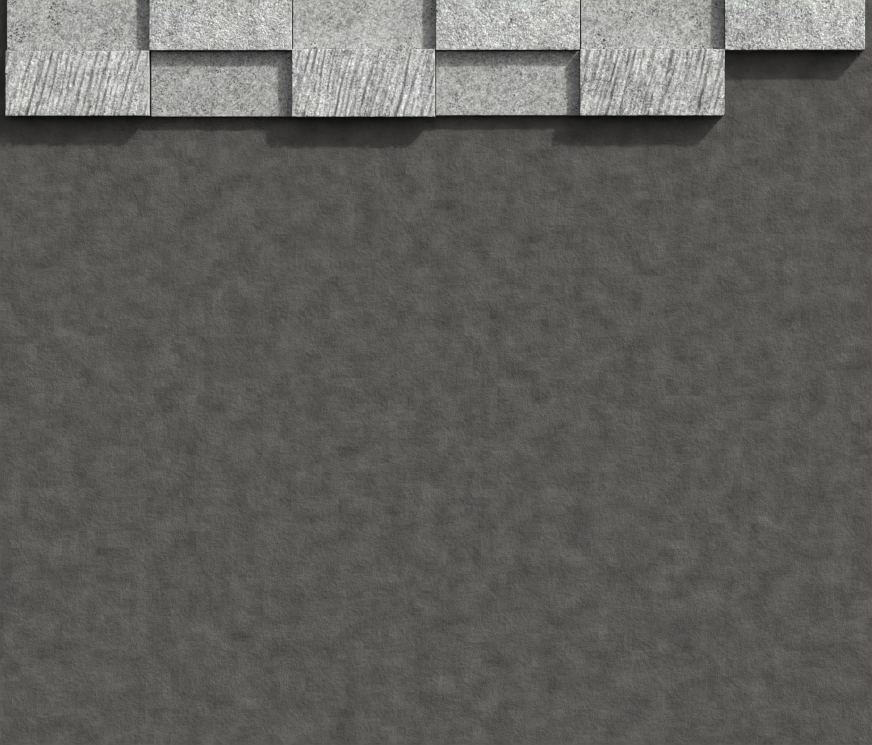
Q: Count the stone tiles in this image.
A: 11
